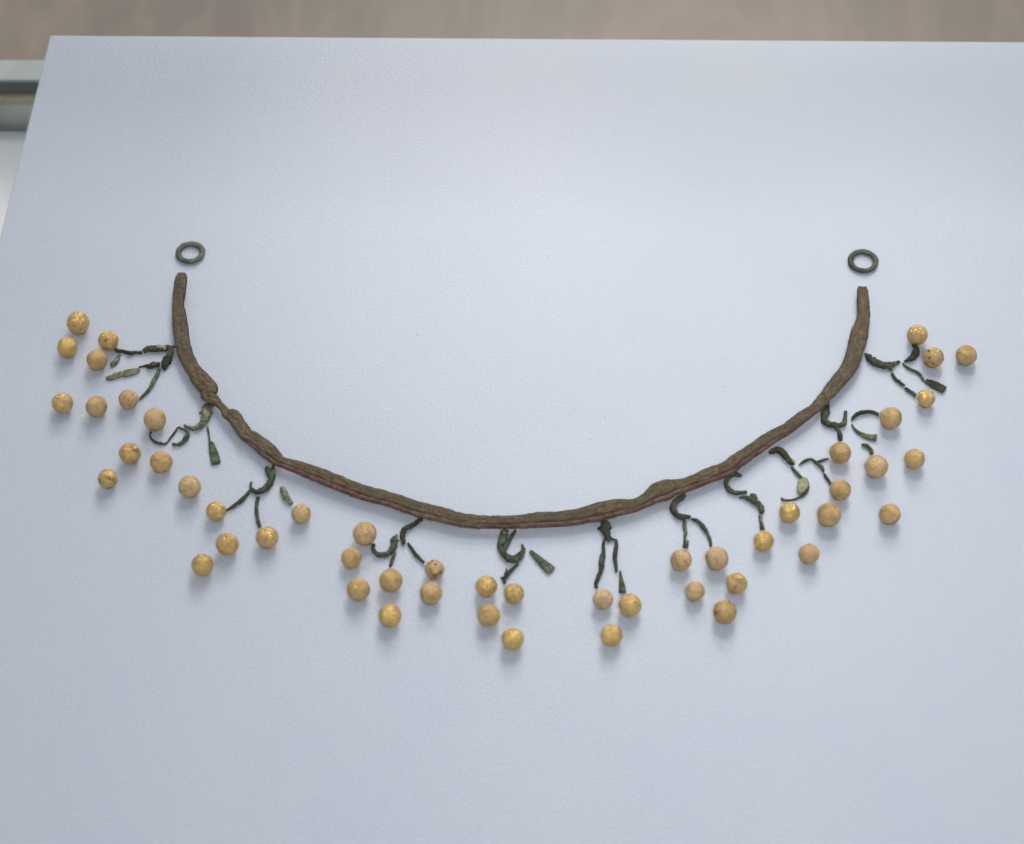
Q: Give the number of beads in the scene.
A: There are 50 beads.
